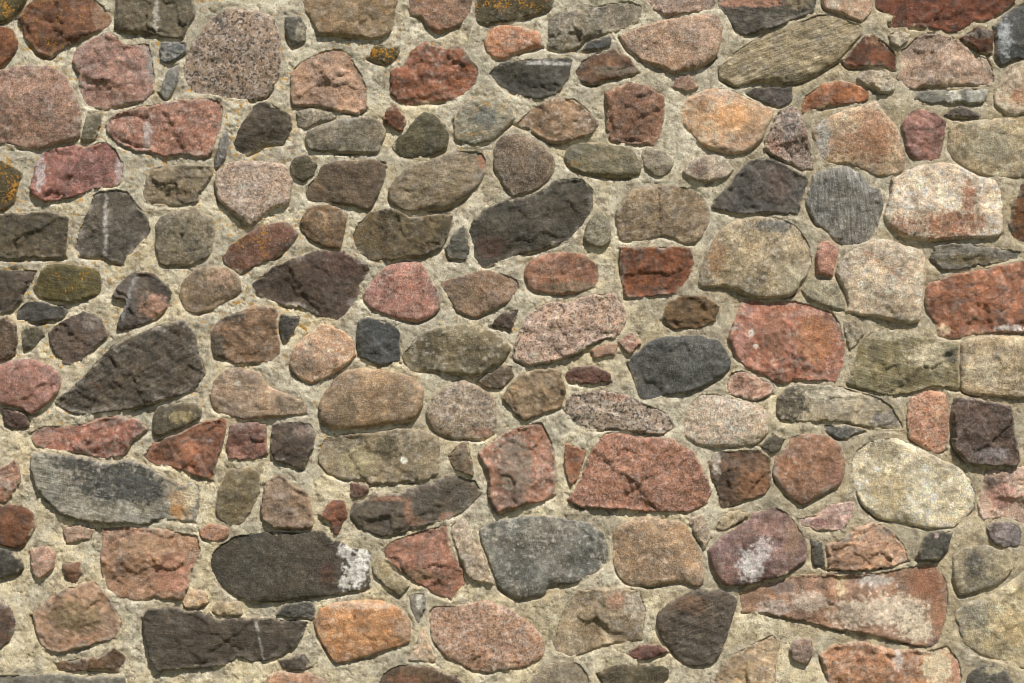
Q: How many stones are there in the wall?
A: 200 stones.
